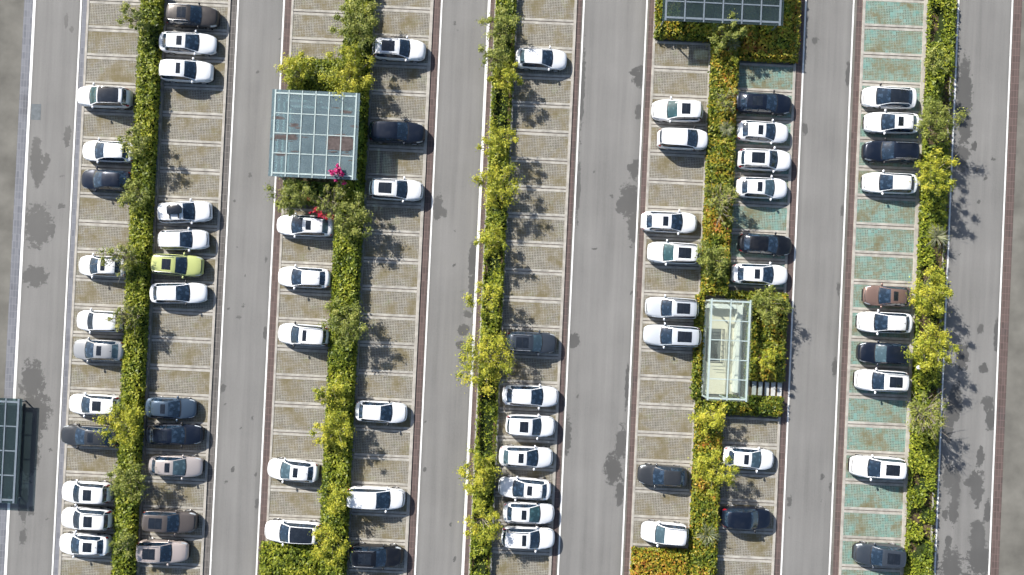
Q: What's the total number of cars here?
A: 68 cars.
